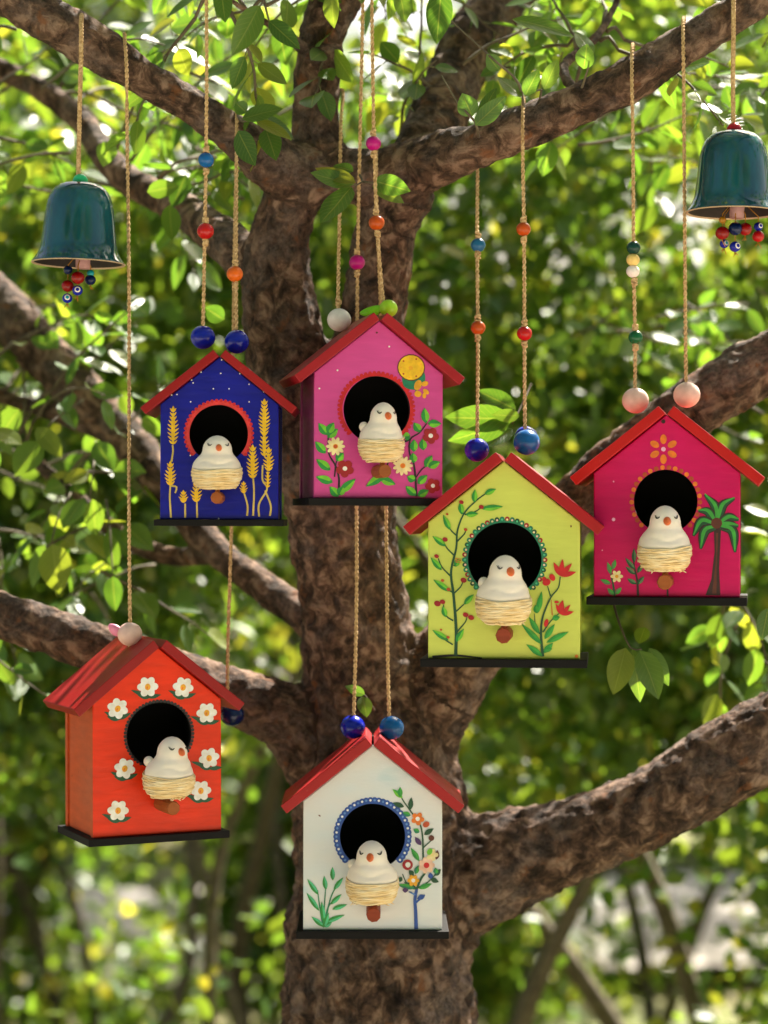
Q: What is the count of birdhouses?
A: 6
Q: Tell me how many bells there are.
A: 2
